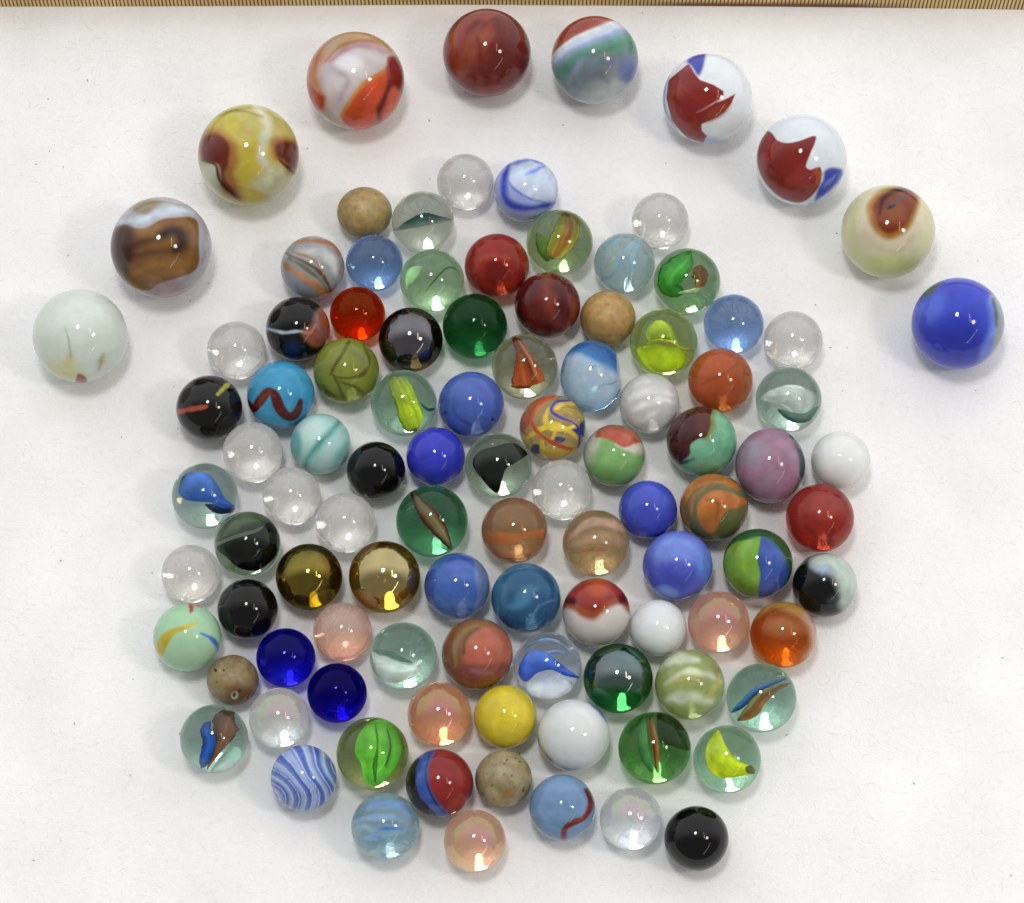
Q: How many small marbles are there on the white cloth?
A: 93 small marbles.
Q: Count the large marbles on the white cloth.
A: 10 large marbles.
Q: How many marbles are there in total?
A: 103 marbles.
